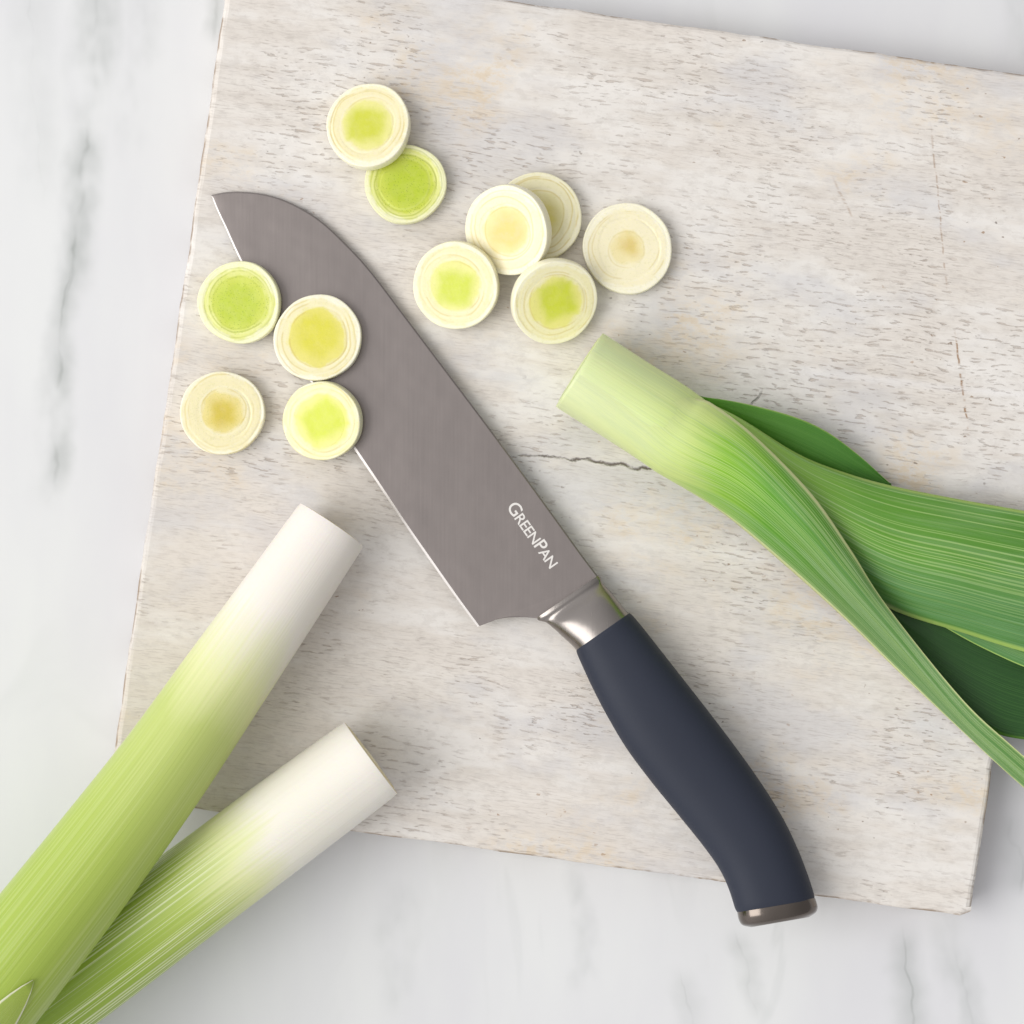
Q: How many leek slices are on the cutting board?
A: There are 11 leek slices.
